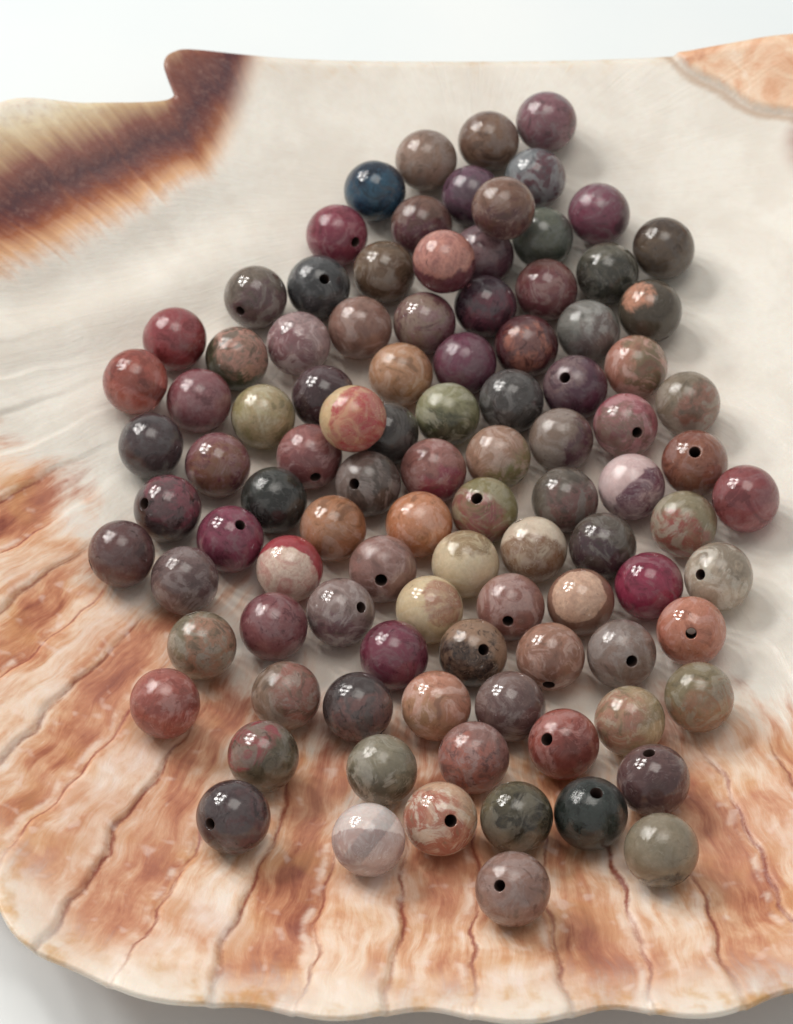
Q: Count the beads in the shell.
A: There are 99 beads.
